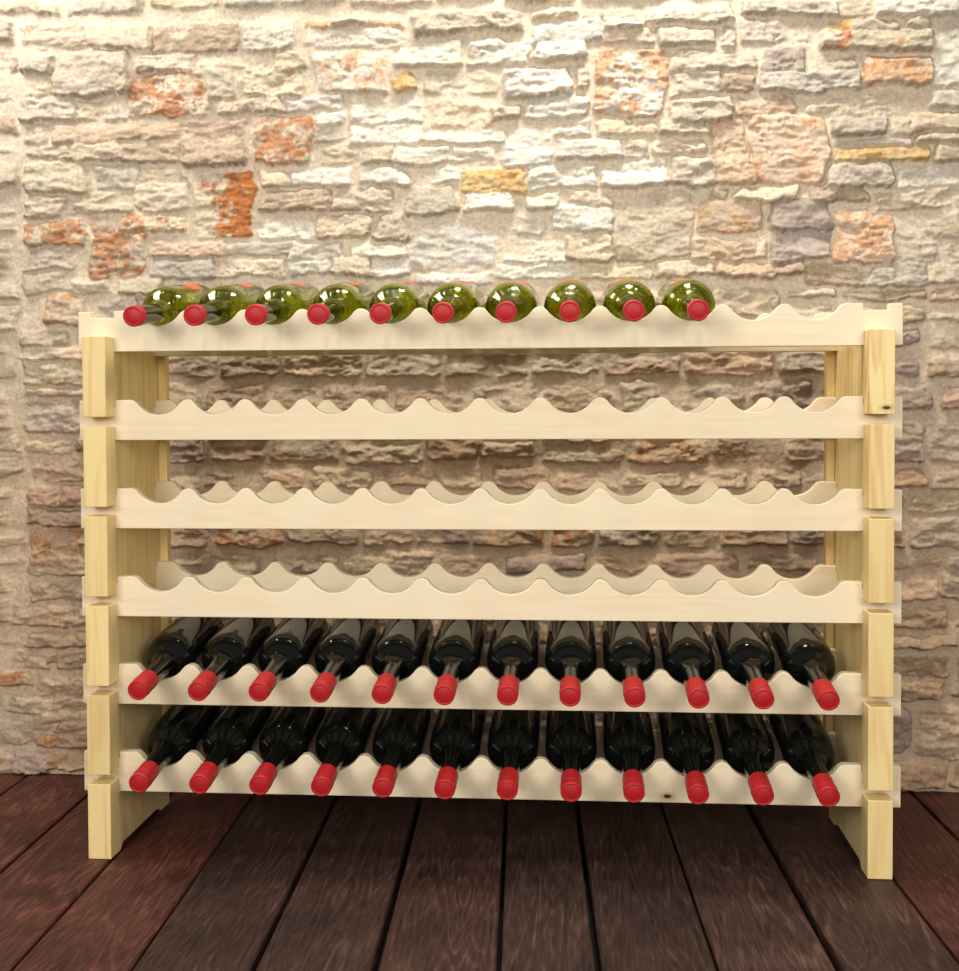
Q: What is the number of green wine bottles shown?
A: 10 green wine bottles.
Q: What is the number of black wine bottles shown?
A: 24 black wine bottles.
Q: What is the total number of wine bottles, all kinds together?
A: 34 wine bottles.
